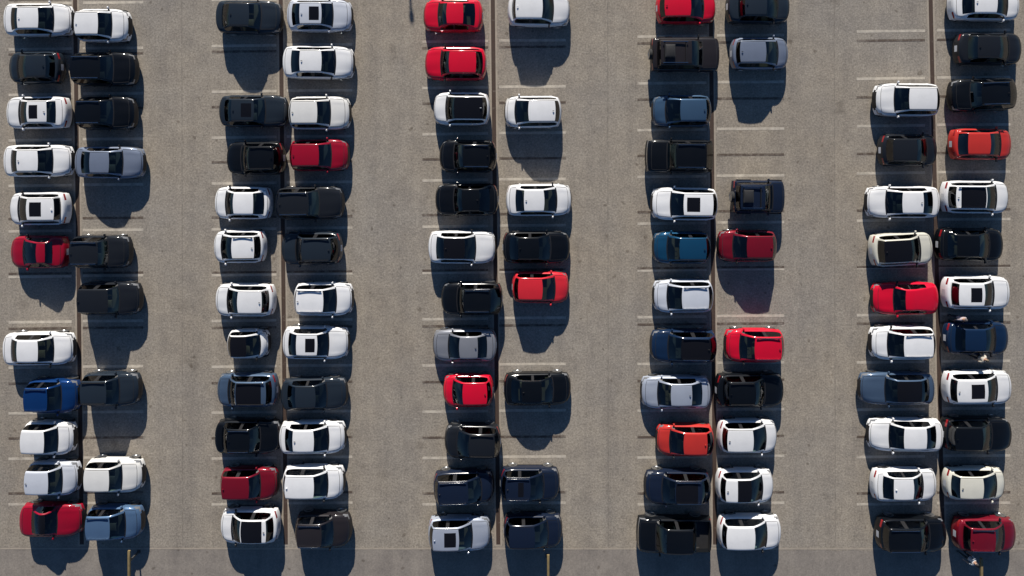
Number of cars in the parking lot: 106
